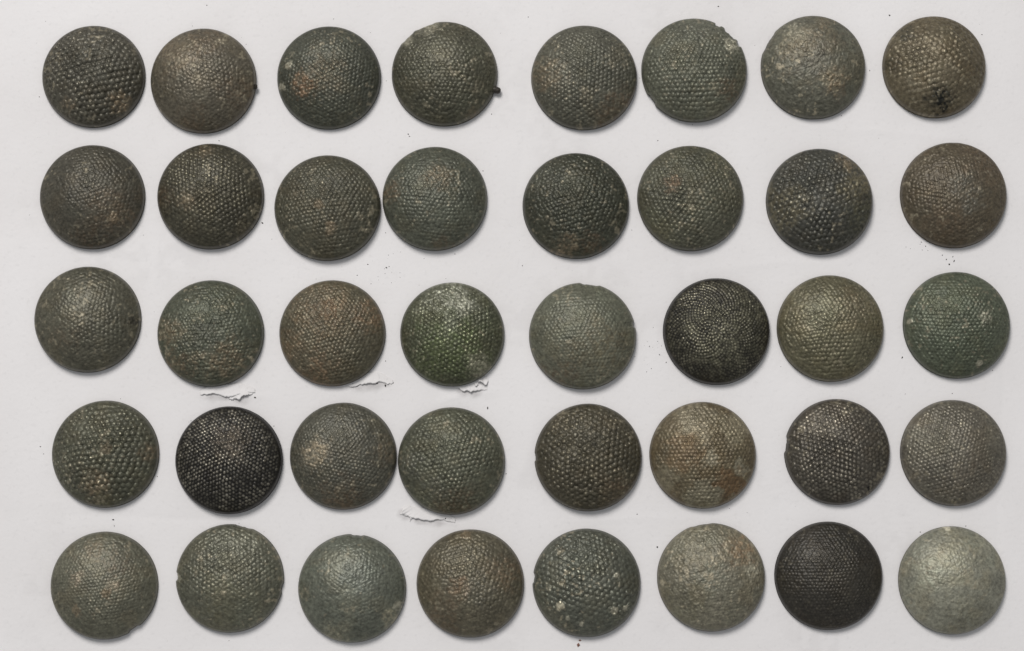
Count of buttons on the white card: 40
